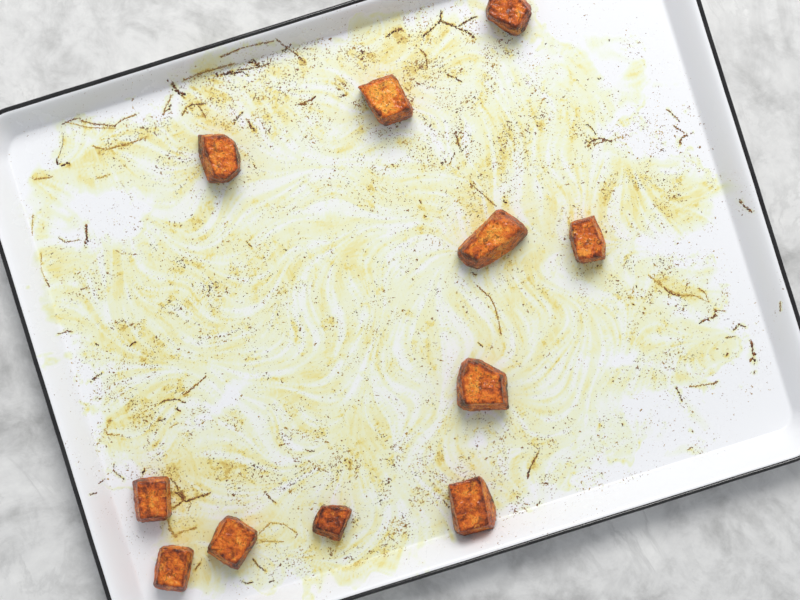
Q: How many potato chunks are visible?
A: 11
